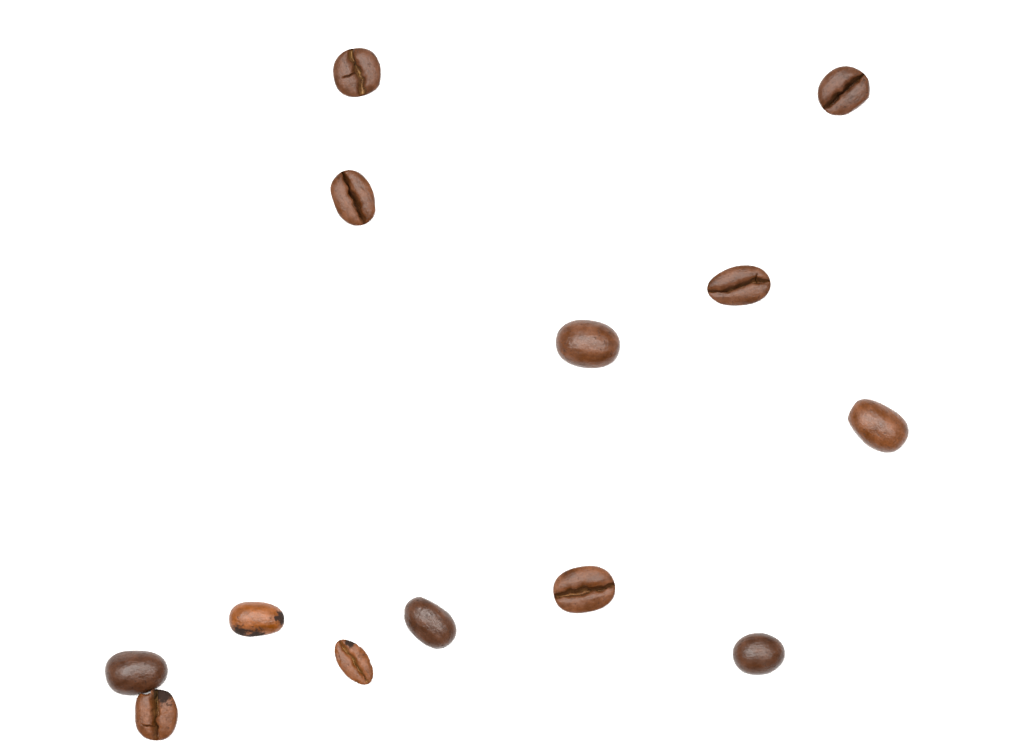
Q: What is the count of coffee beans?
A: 13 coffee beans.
